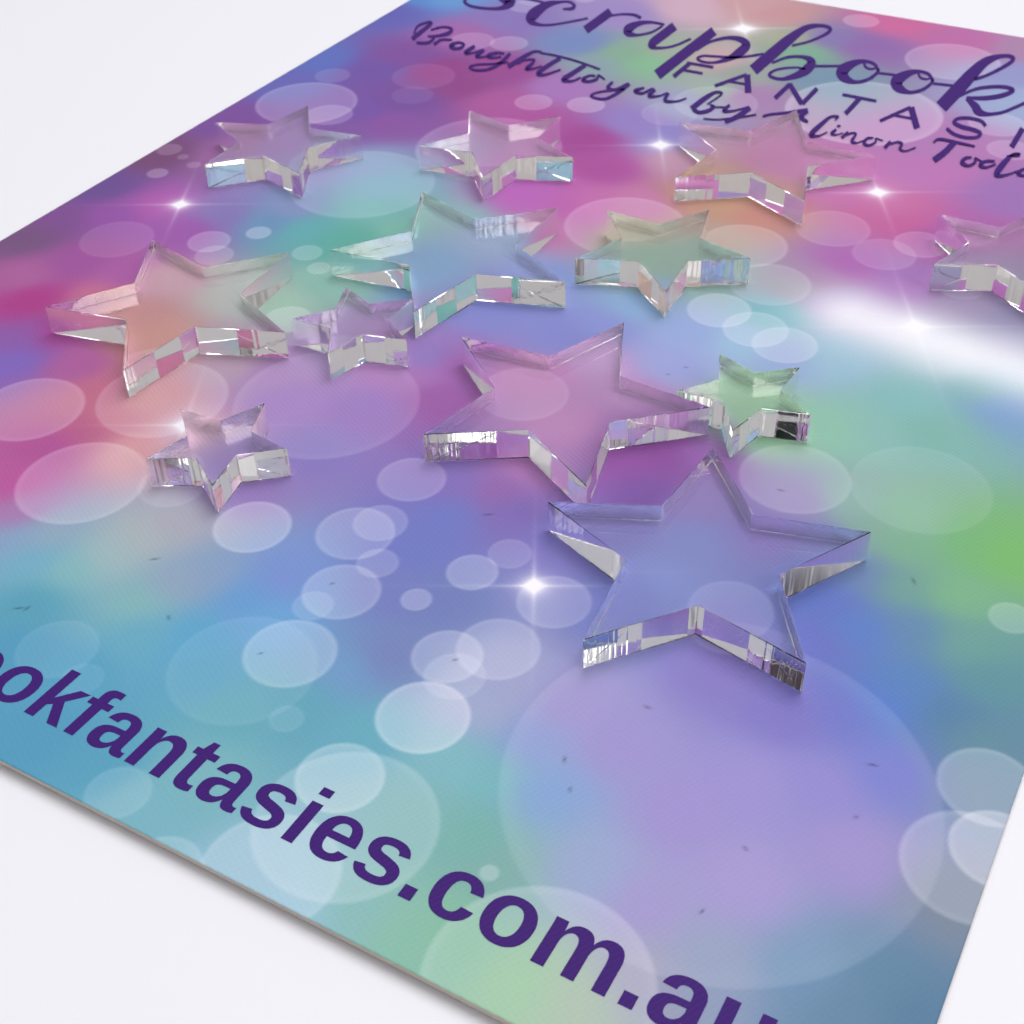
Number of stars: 12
